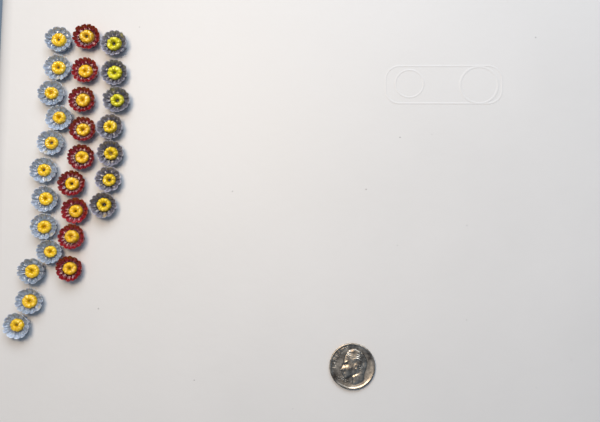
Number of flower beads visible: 28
